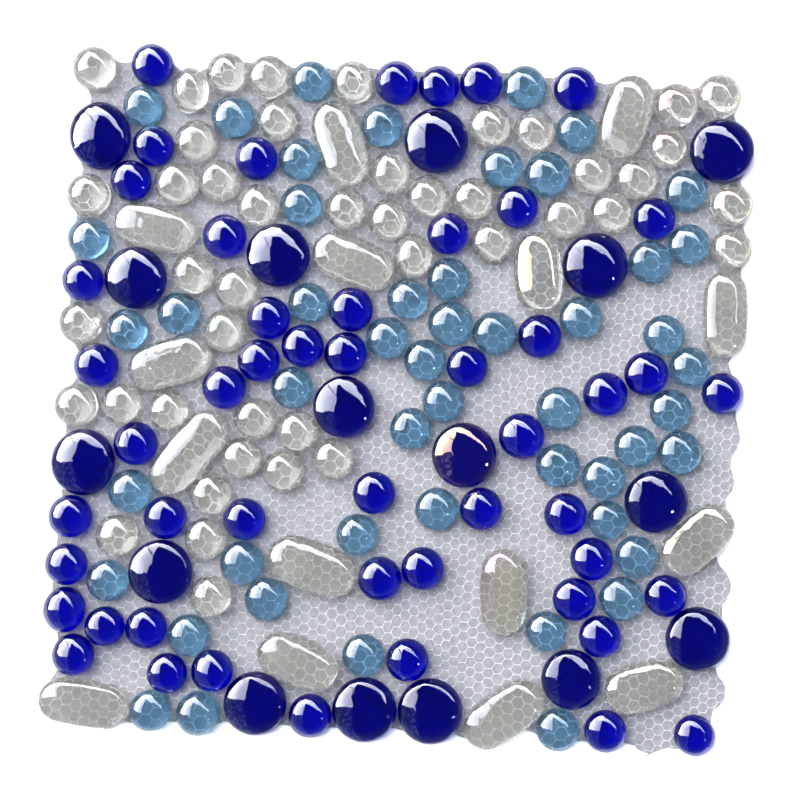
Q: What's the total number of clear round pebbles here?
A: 45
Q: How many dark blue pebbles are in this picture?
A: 66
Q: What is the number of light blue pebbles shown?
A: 50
